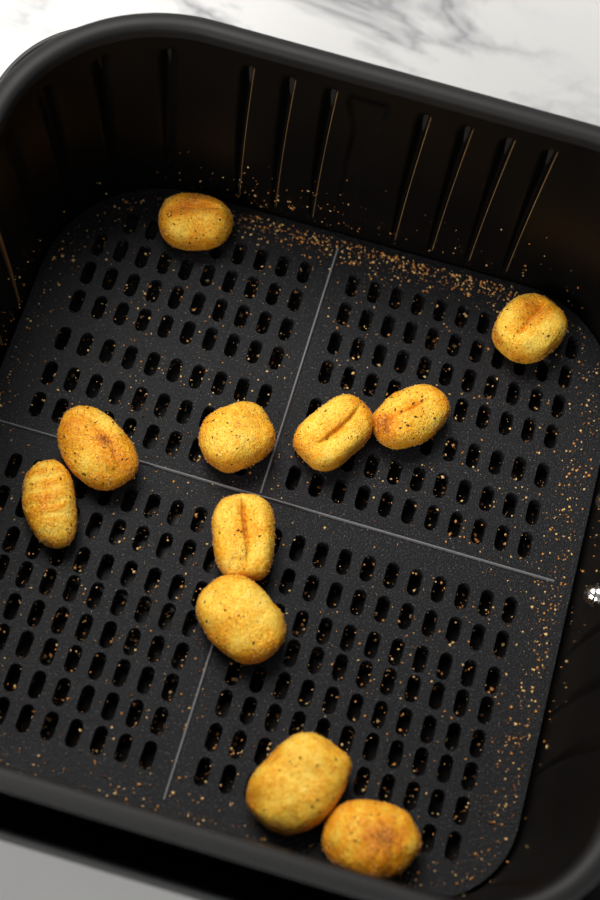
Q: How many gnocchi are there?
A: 11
